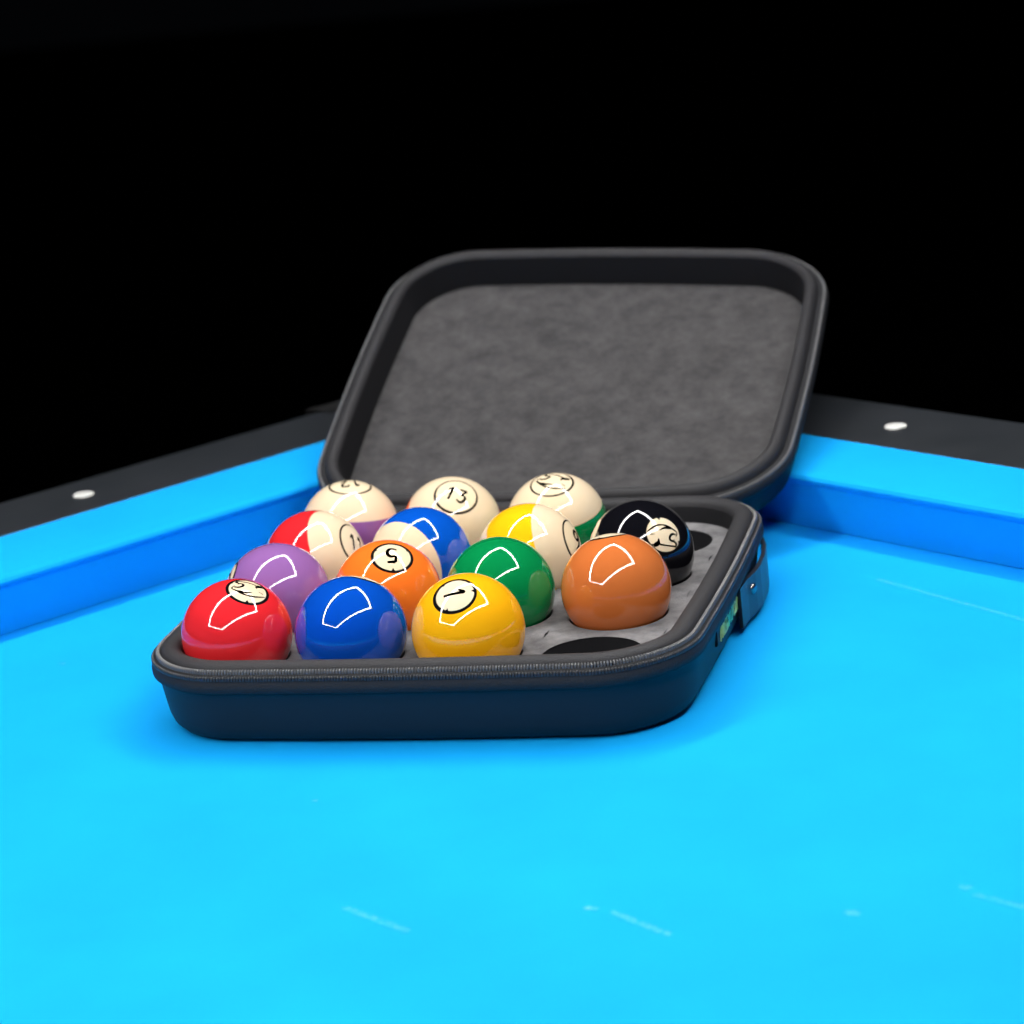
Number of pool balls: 14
